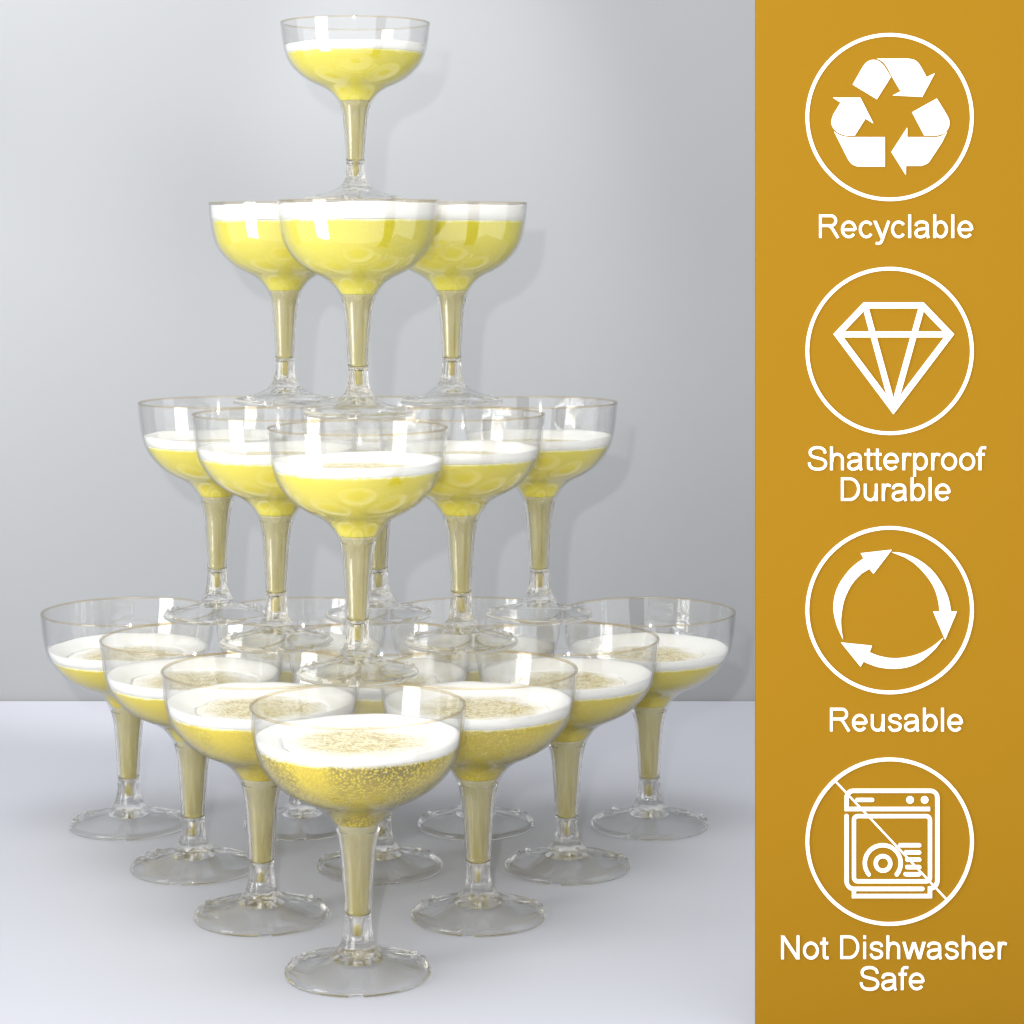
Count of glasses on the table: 20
